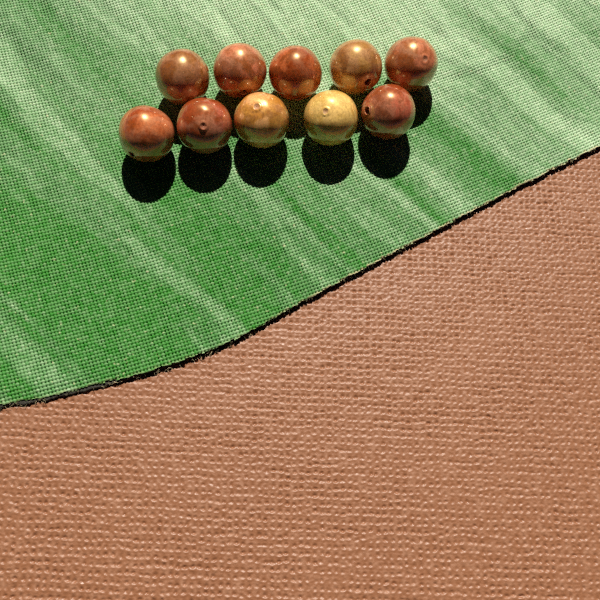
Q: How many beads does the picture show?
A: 10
